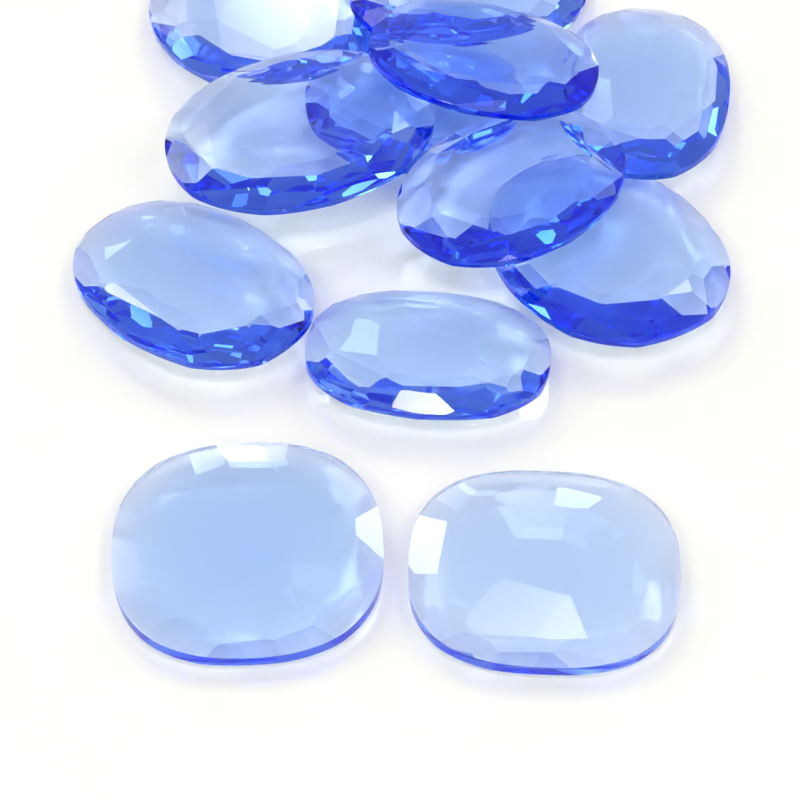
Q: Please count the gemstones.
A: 12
